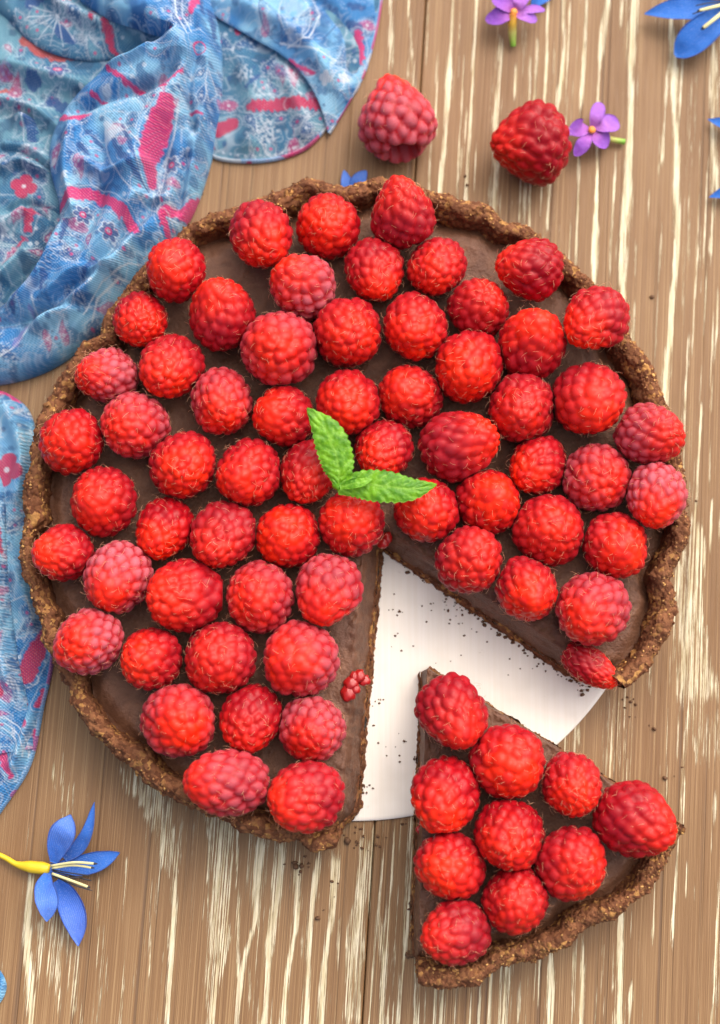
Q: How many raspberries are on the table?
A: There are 75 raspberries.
